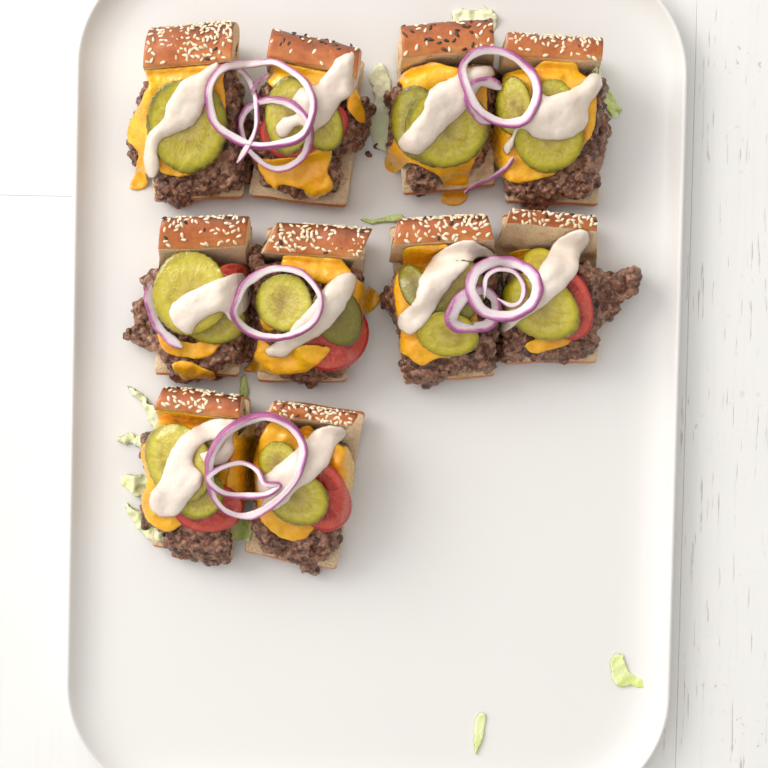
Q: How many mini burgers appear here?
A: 10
